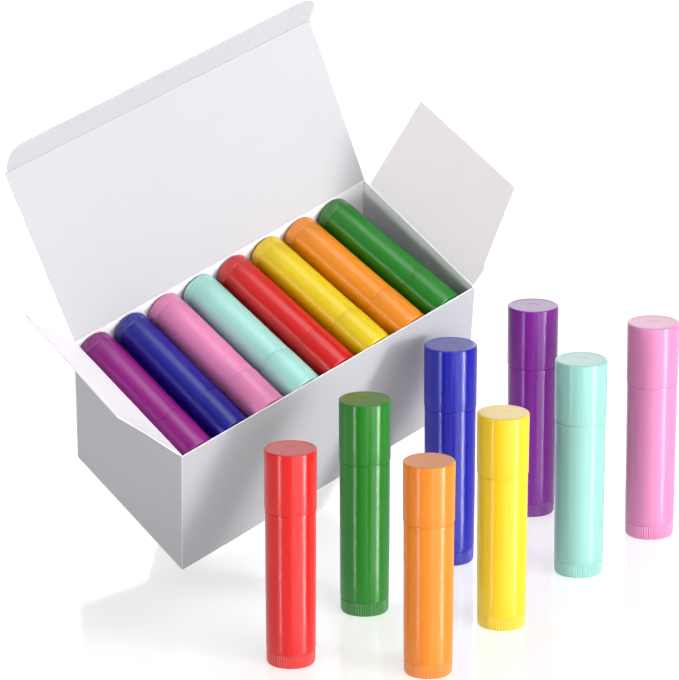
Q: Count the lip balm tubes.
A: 16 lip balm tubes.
